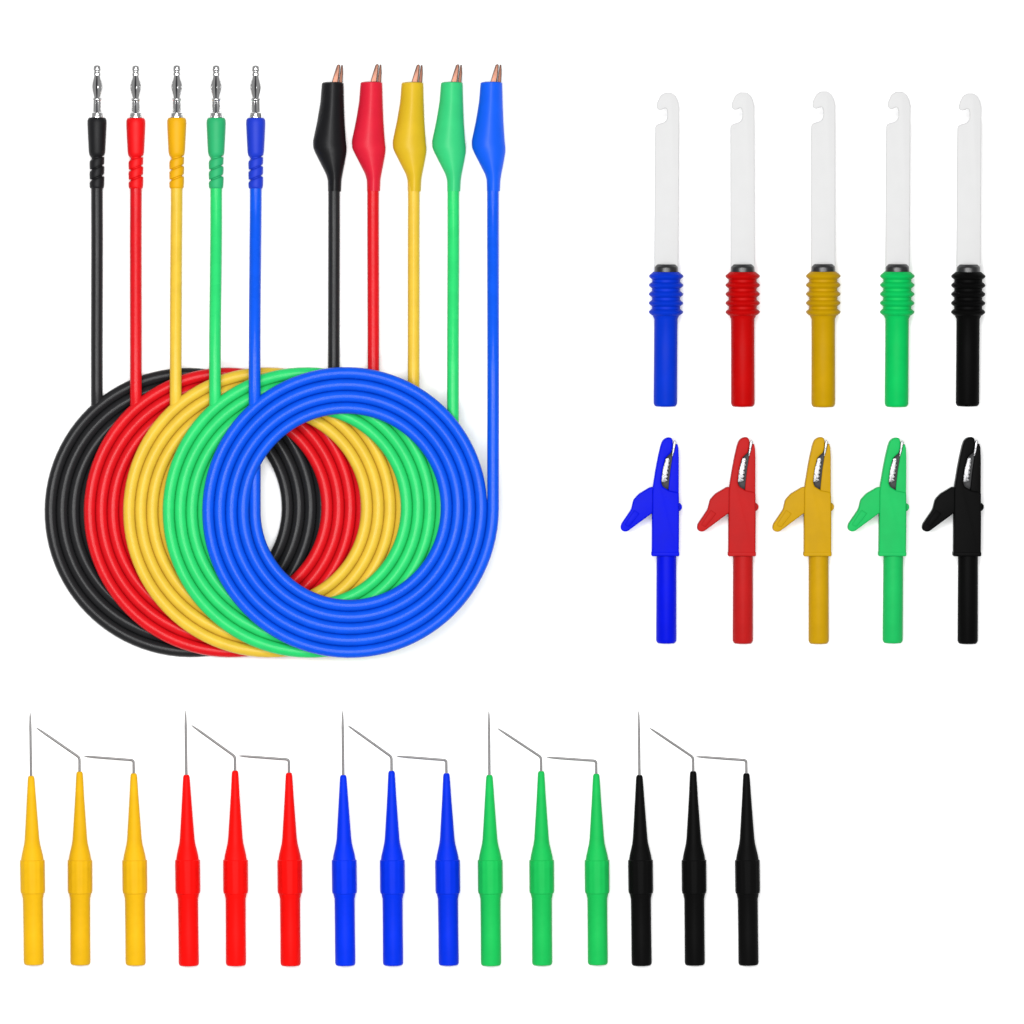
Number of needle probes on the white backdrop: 15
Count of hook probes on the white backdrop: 5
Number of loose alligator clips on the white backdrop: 5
